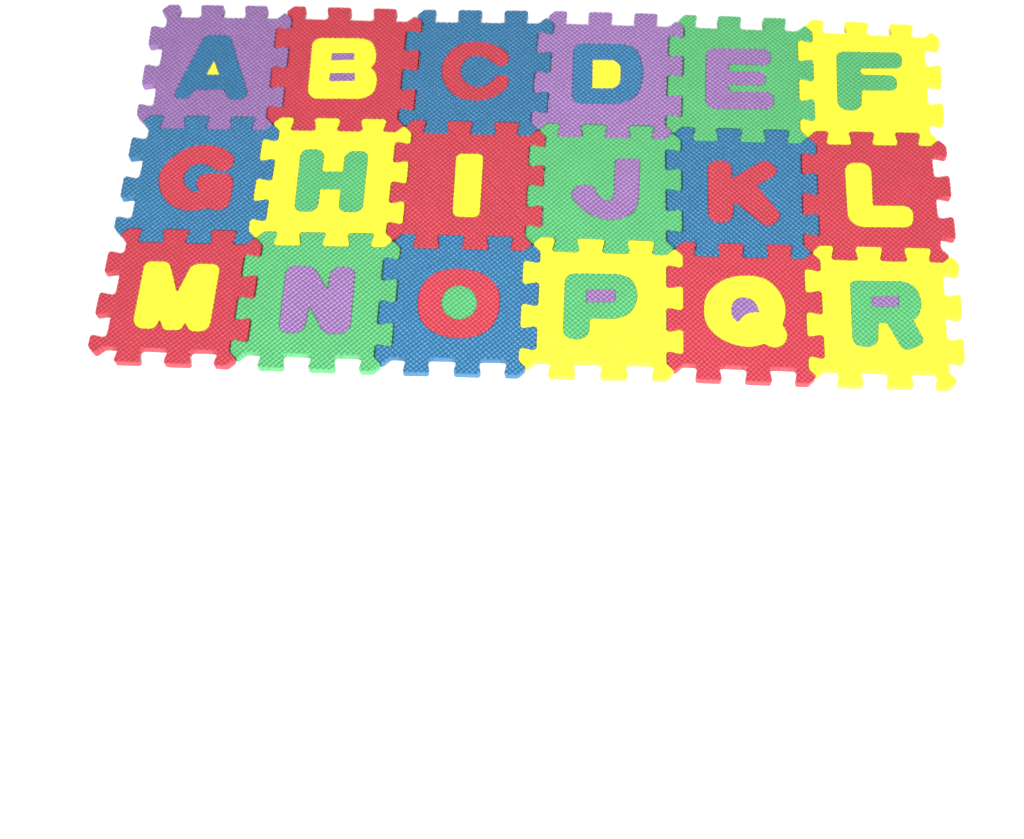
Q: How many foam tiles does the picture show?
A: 18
